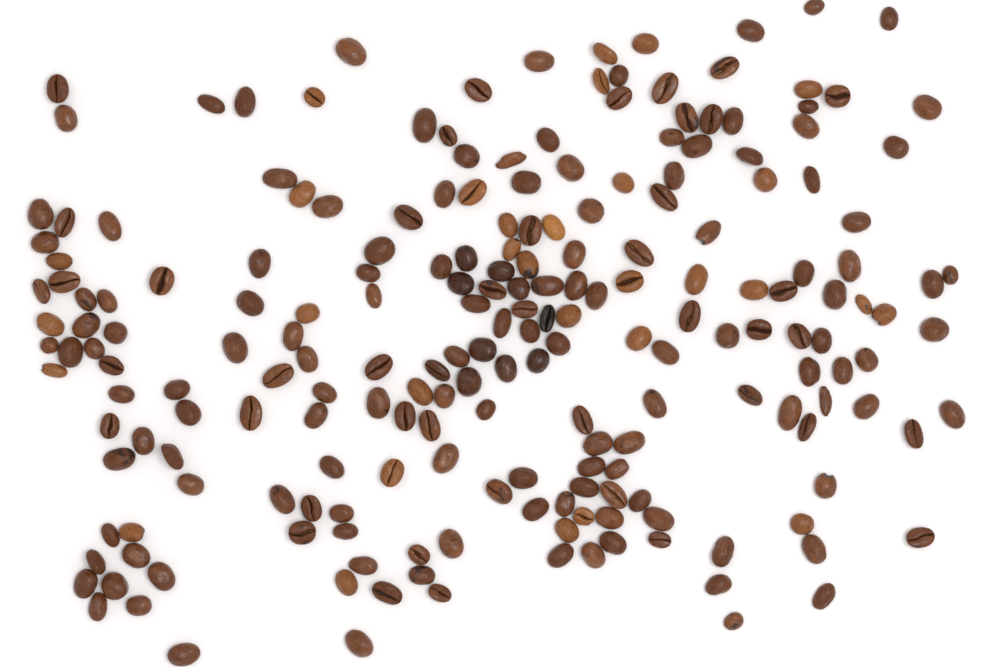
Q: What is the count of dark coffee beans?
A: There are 10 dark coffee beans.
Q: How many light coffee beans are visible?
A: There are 200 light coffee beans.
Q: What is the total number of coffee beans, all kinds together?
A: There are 210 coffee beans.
